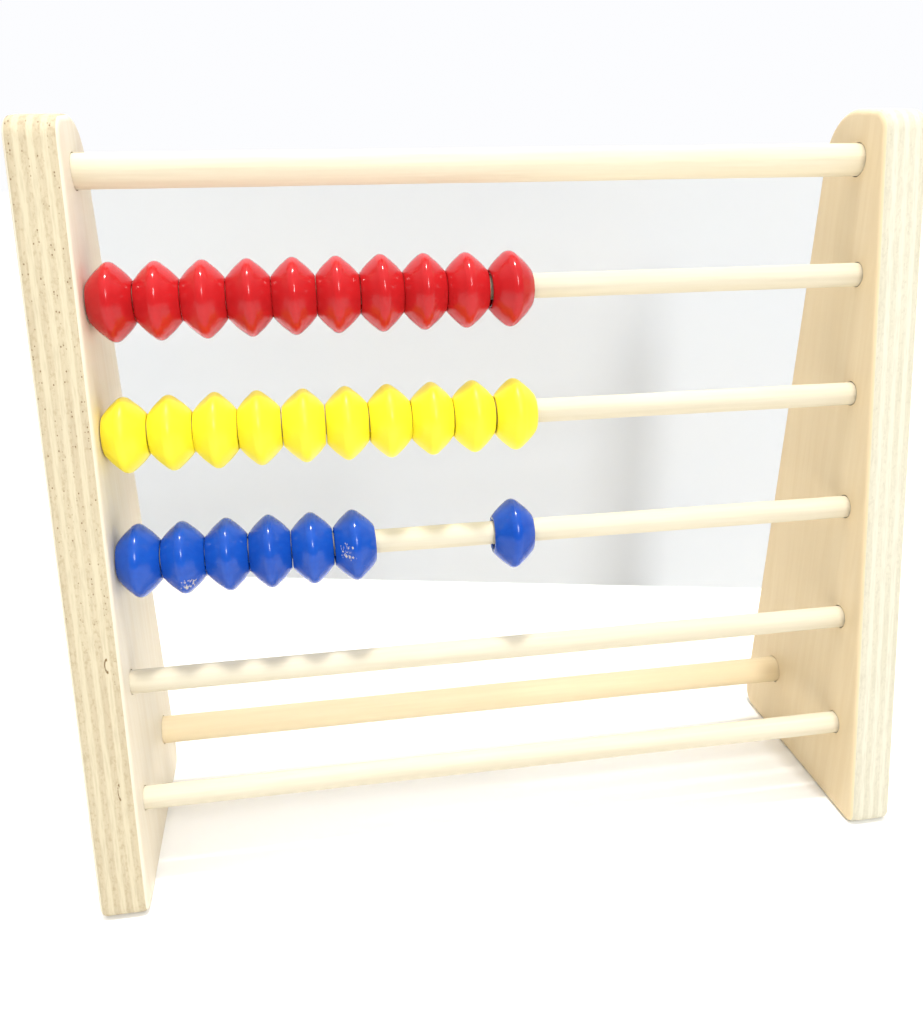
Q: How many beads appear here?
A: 27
